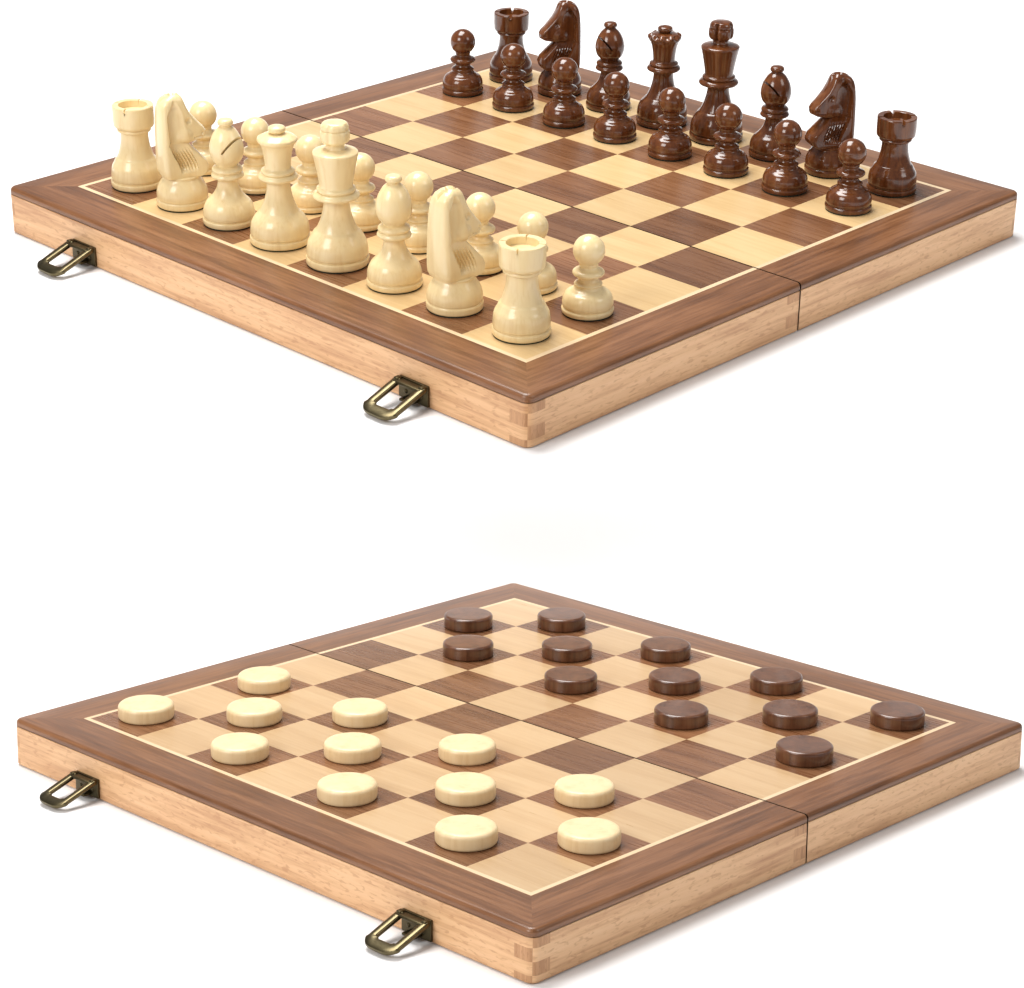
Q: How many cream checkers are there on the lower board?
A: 12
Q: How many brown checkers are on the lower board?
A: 12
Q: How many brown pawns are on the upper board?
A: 8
